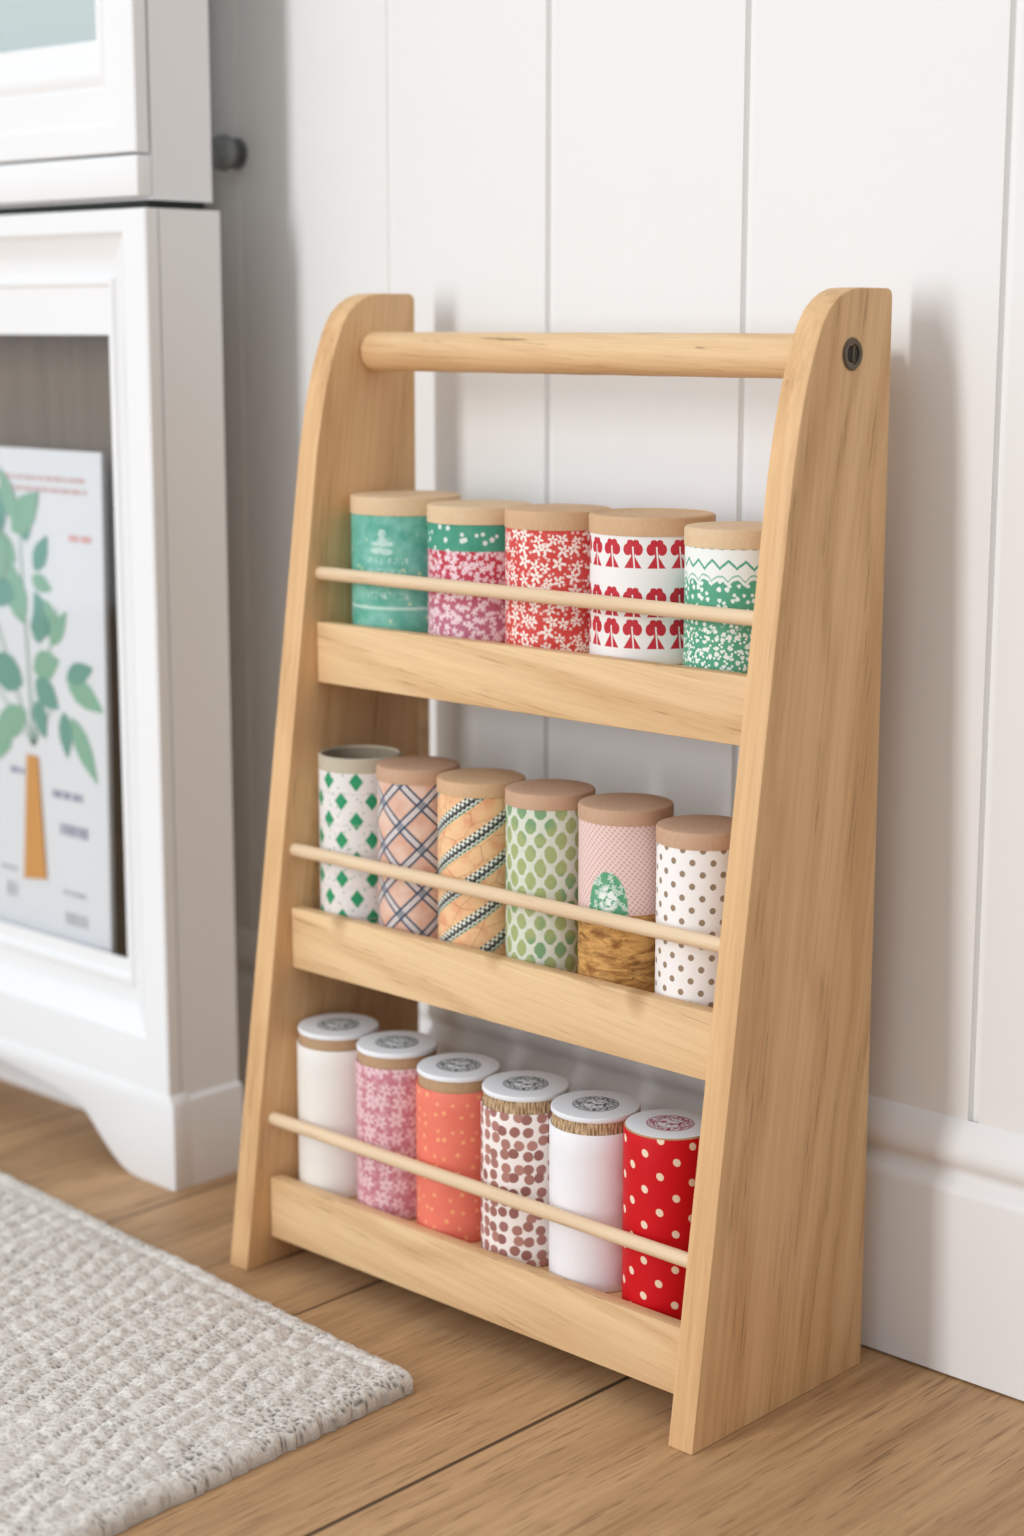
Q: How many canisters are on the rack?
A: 17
